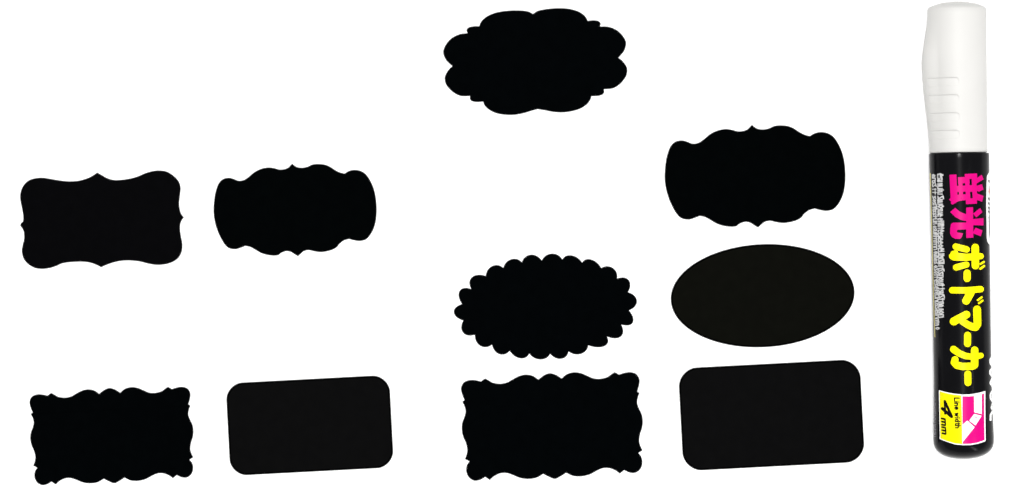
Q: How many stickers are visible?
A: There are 10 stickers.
